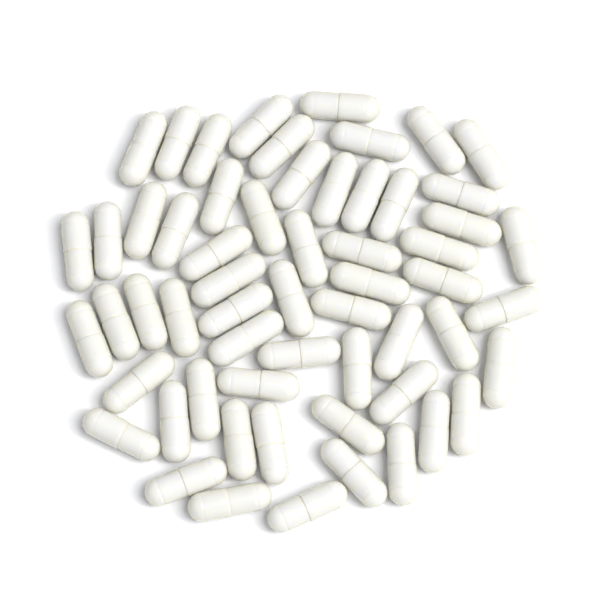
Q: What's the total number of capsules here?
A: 59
